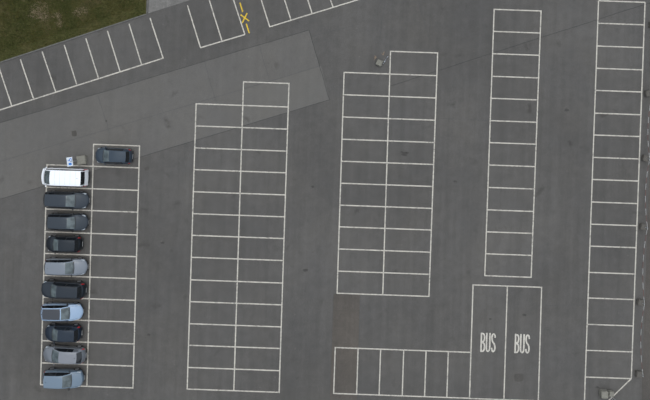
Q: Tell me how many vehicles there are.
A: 11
